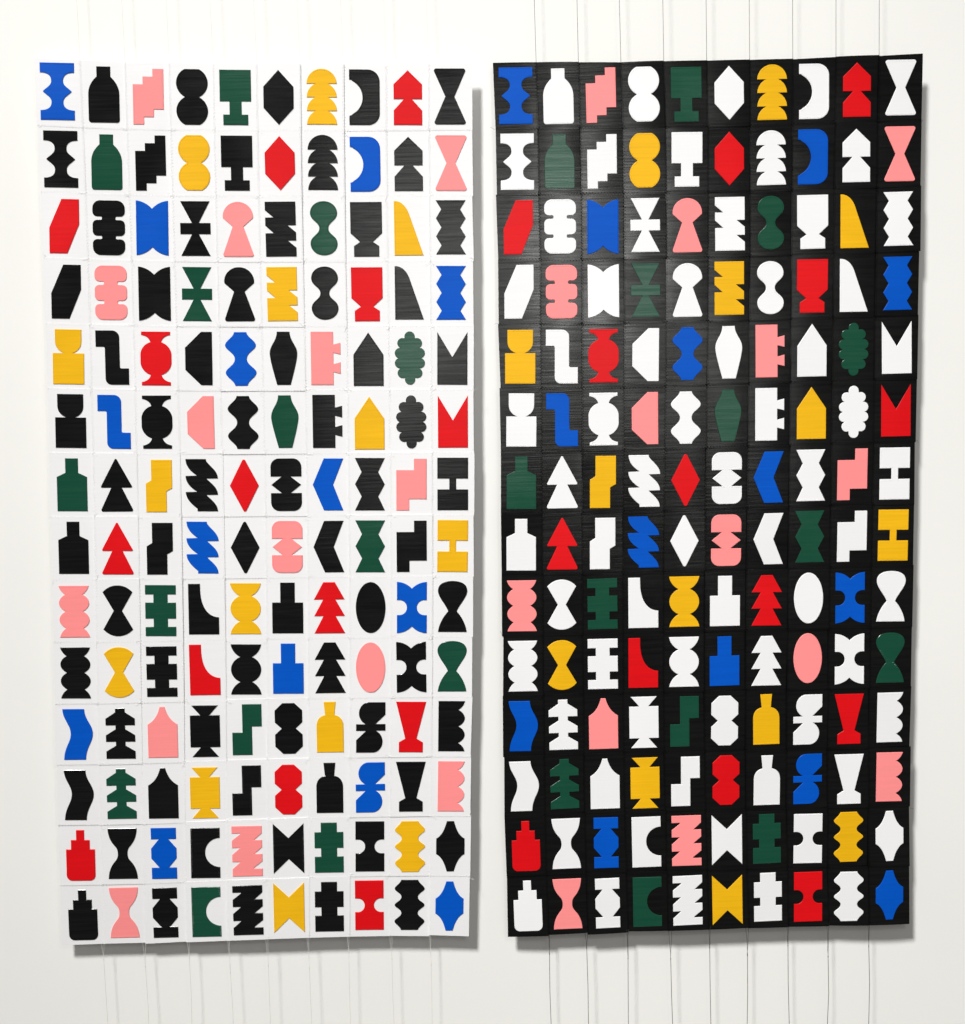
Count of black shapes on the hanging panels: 70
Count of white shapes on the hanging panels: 70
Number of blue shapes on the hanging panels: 28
